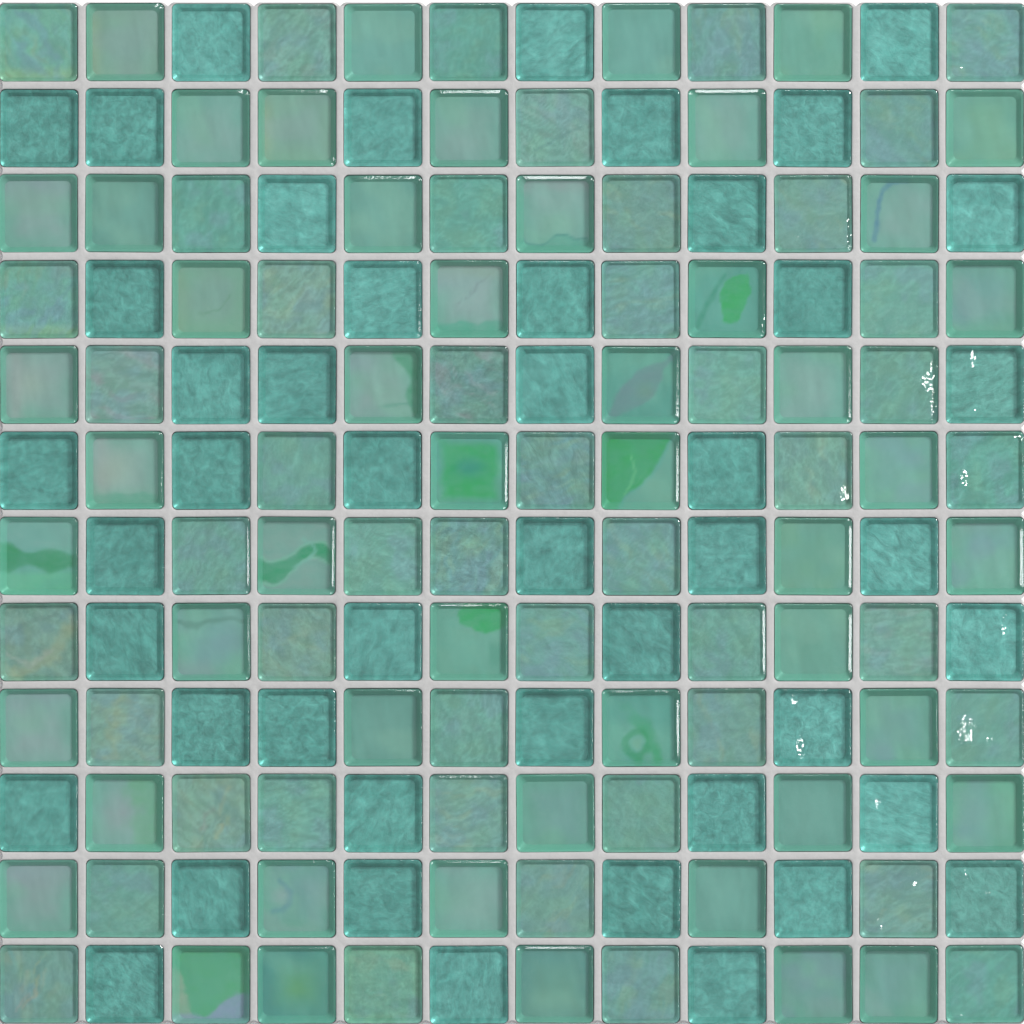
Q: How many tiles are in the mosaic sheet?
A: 144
